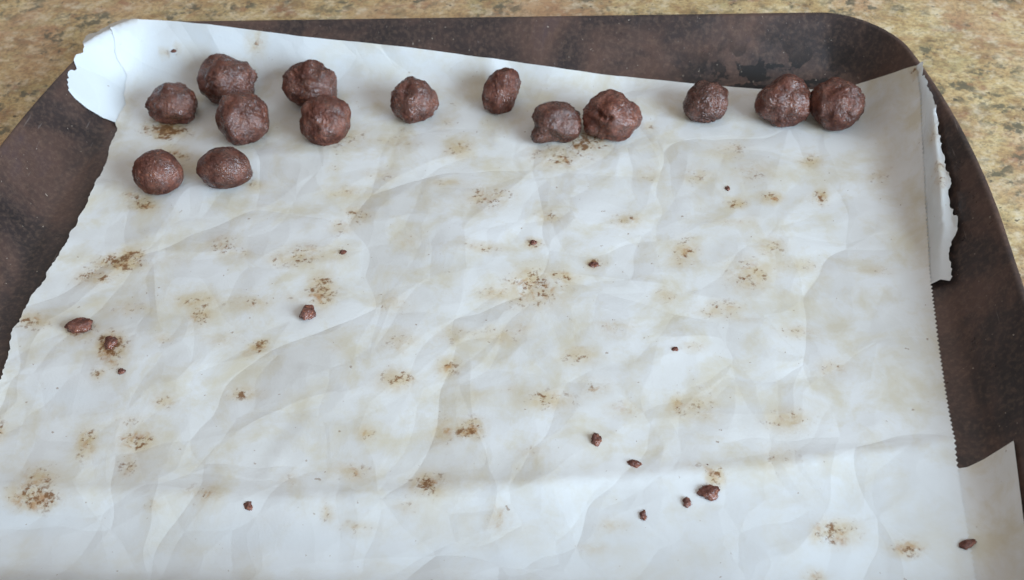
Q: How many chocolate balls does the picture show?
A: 14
